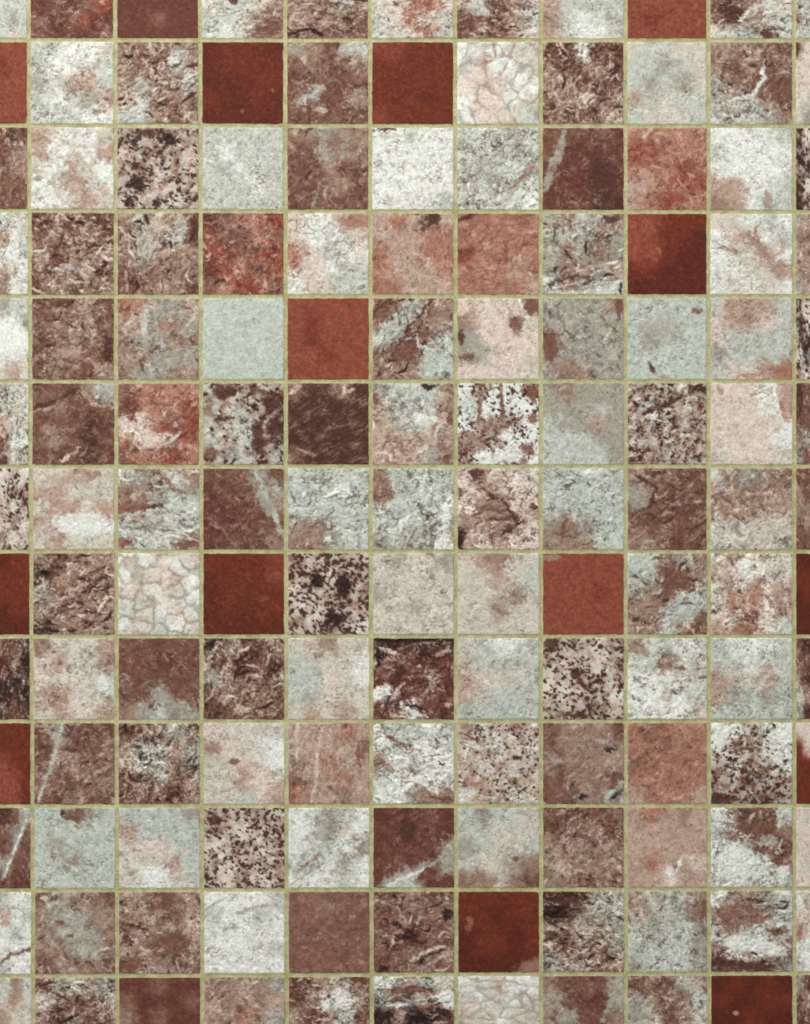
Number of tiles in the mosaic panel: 143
